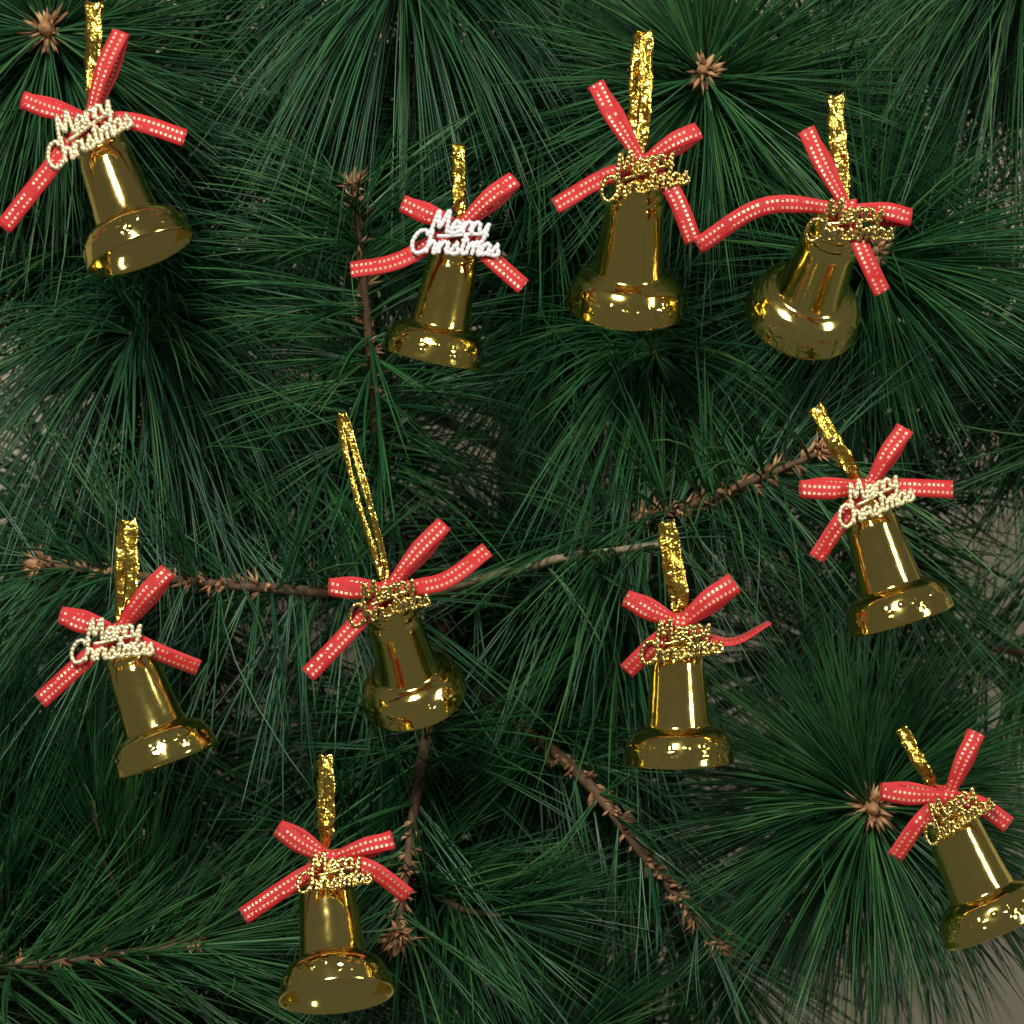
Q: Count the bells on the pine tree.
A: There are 10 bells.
